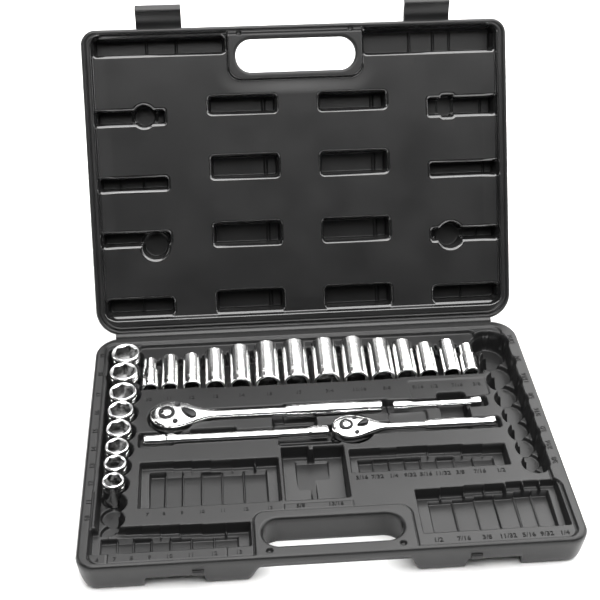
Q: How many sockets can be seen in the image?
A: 22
